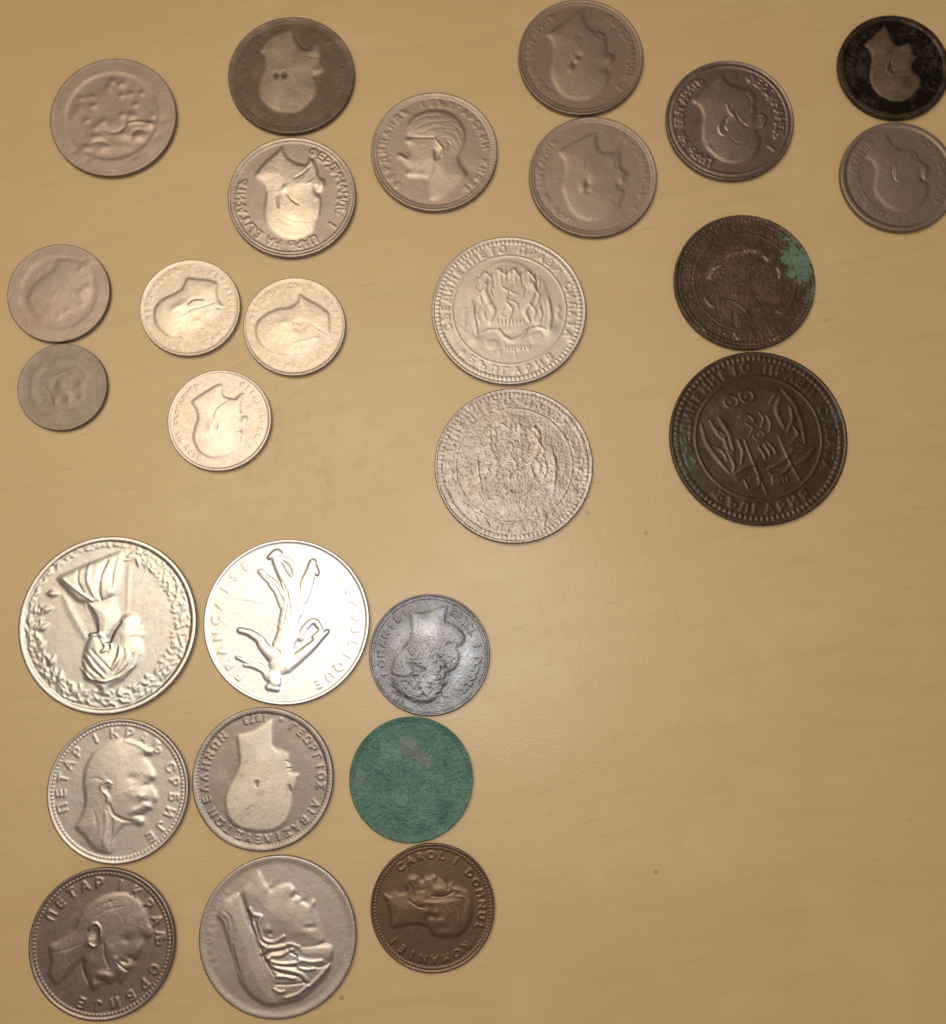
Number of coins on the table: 27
